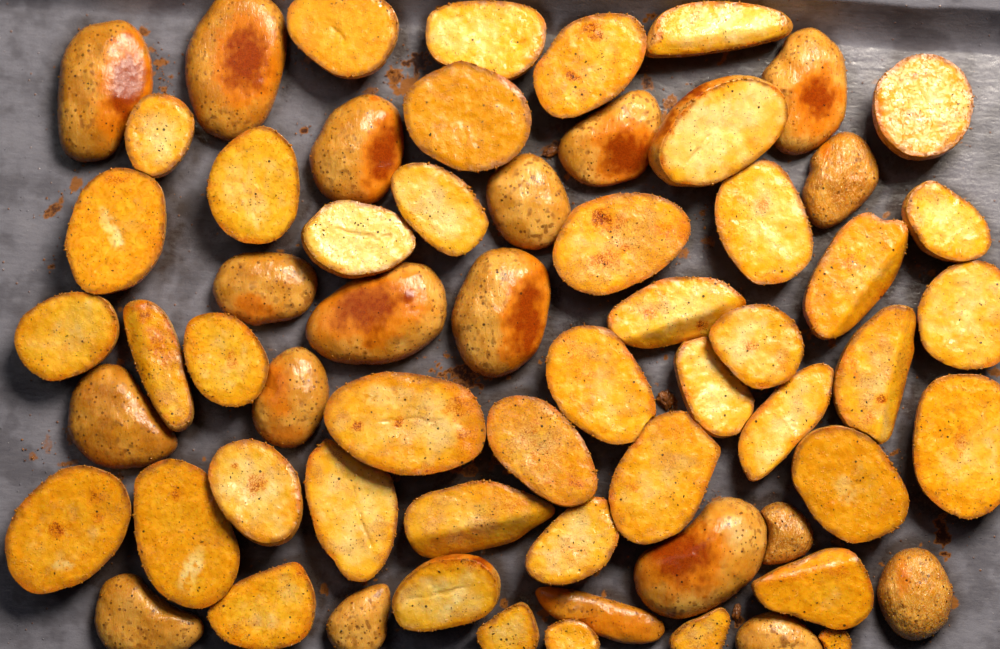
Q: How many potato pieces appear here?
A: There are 63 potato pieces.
